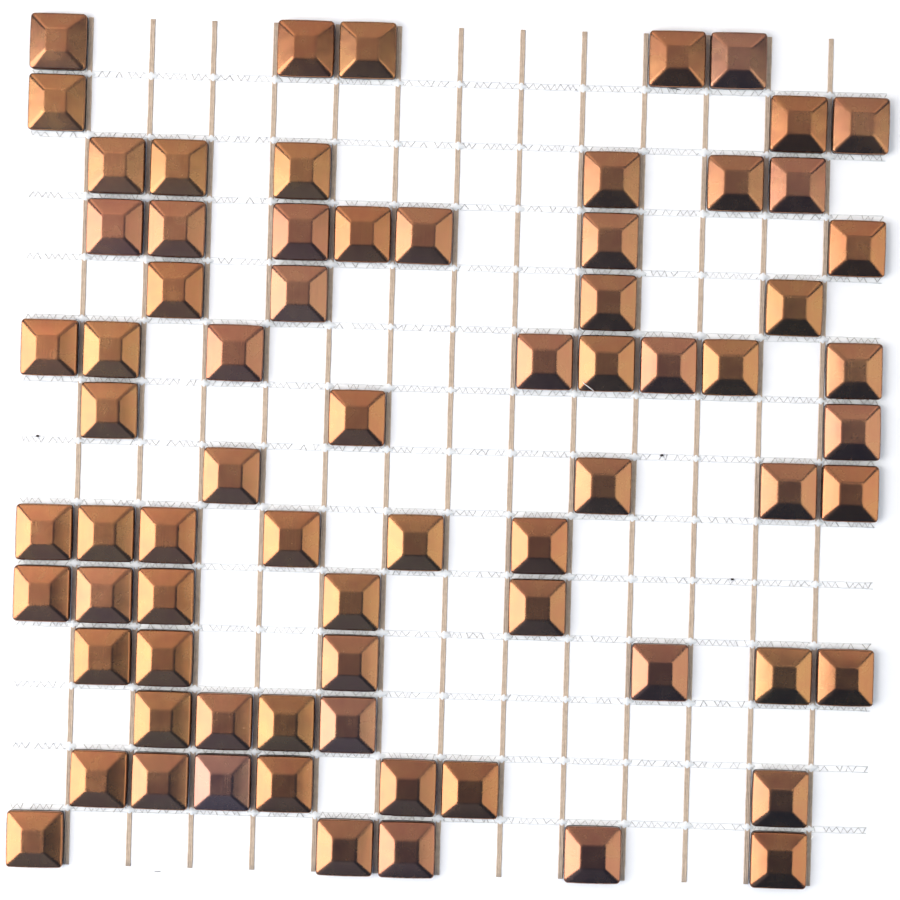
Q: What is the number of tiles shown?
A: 73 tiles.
